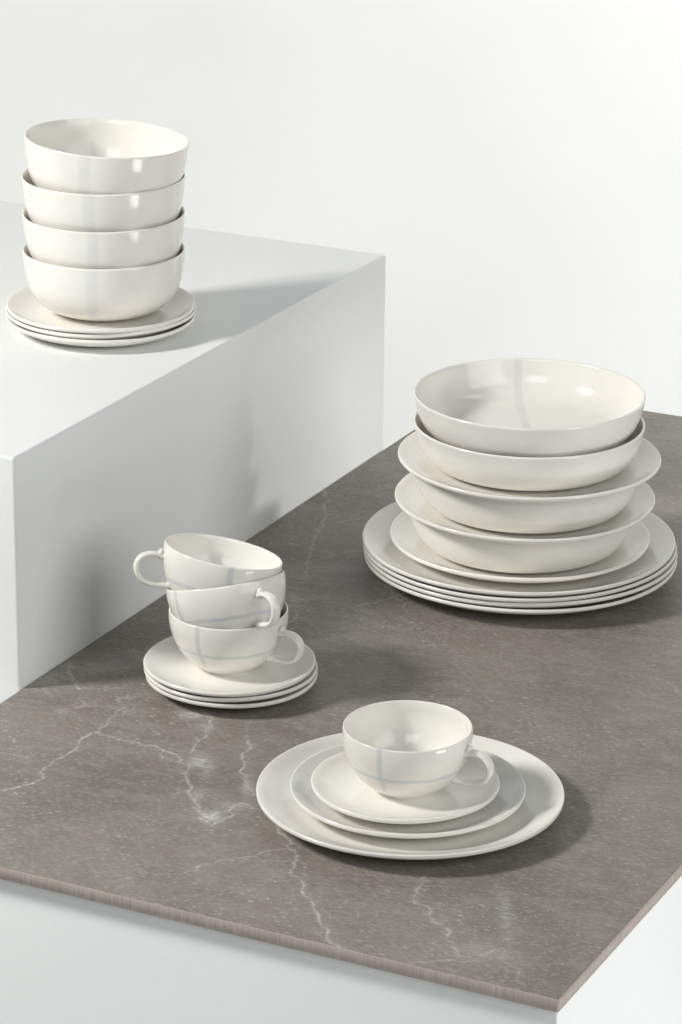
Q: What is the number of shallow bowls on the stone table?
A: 4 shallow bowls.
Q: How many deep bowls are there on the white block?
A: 4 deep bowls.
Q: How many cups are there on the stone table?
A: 4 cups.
